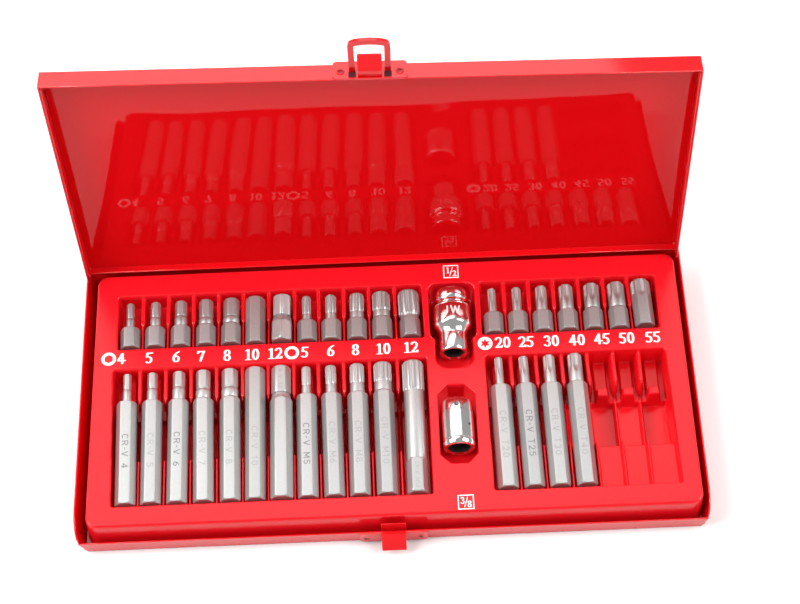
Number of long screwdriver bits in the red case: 16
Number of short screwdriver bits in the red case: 19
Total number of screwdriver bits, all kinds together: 35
